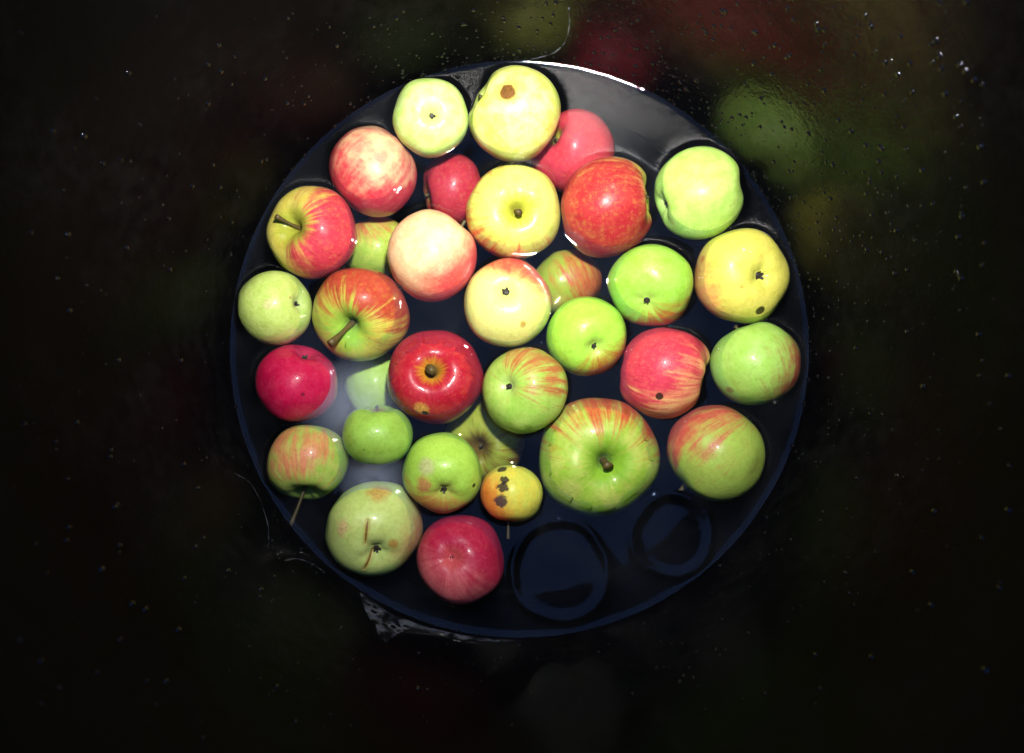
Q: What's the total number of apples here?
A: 33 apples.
